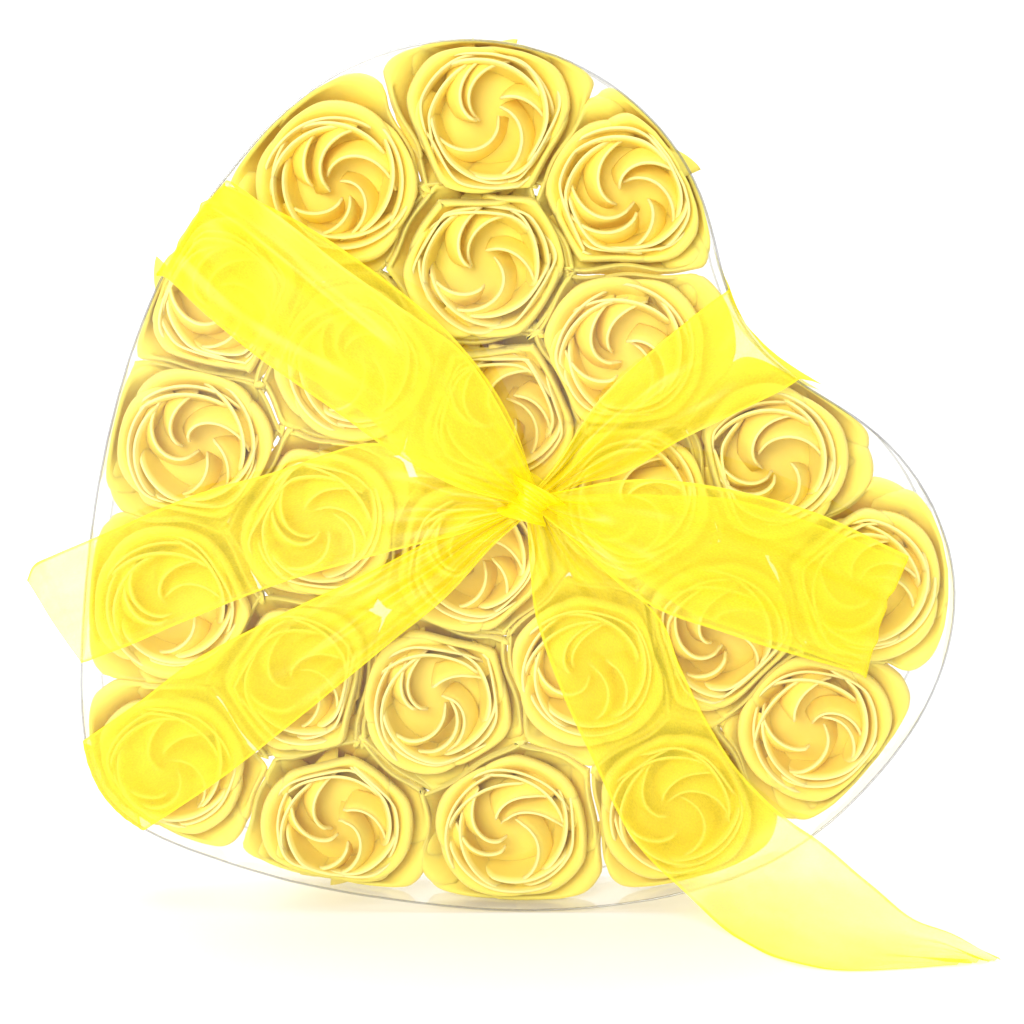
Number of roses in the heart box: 24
